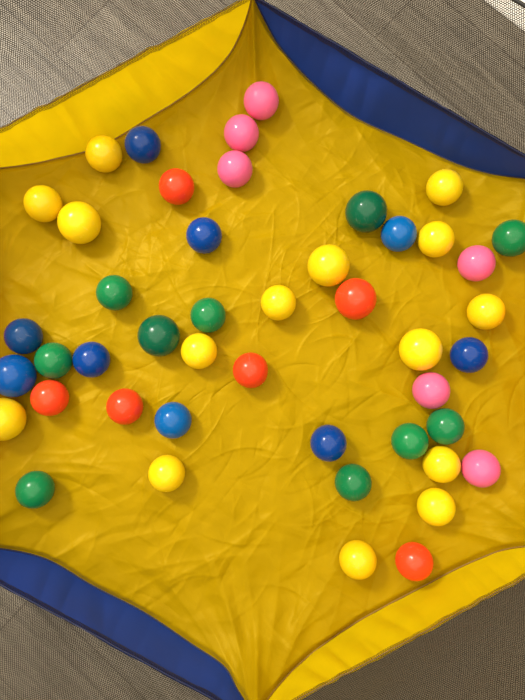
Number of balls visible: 46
